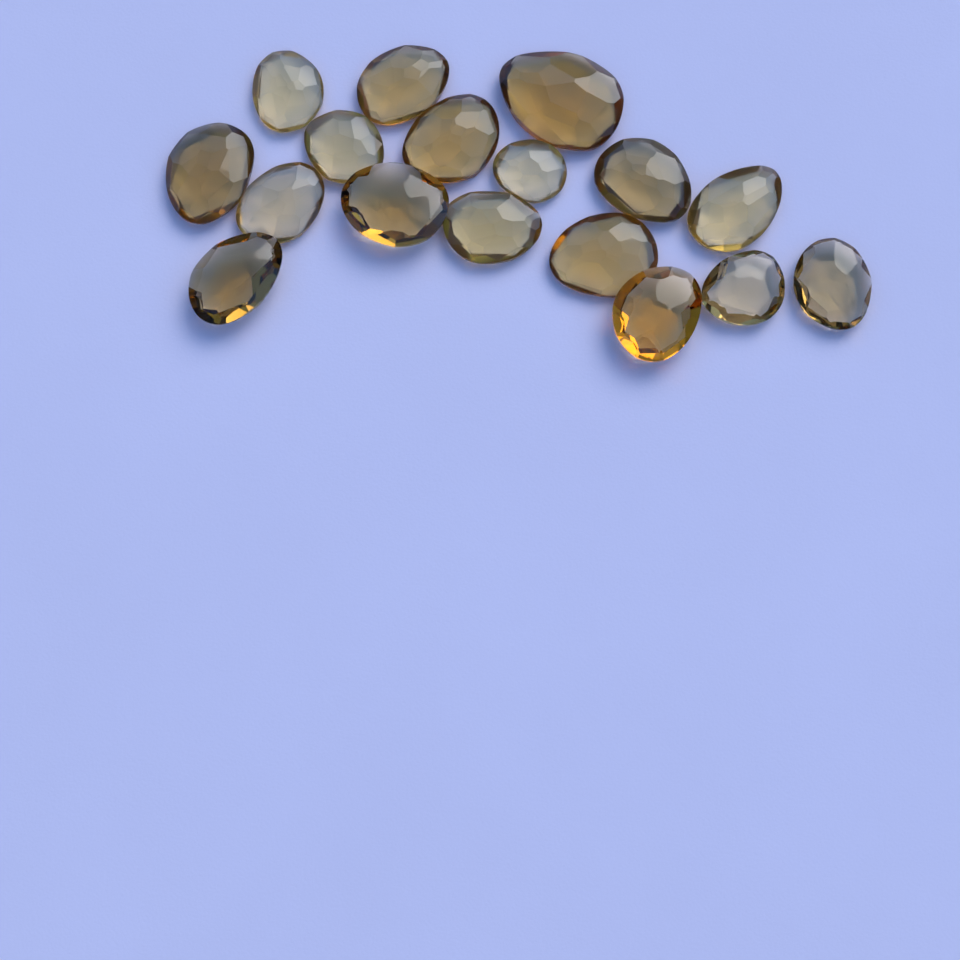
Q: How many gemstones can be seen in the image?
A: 17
